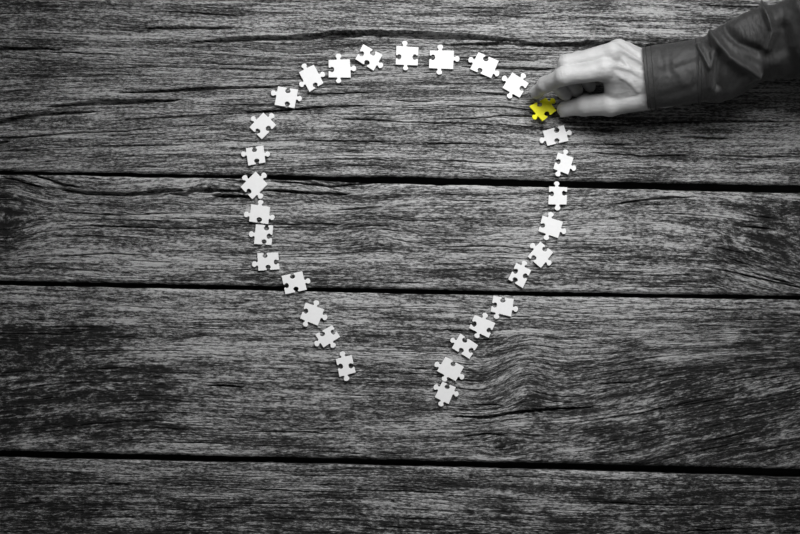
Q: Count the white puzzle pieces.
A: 29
